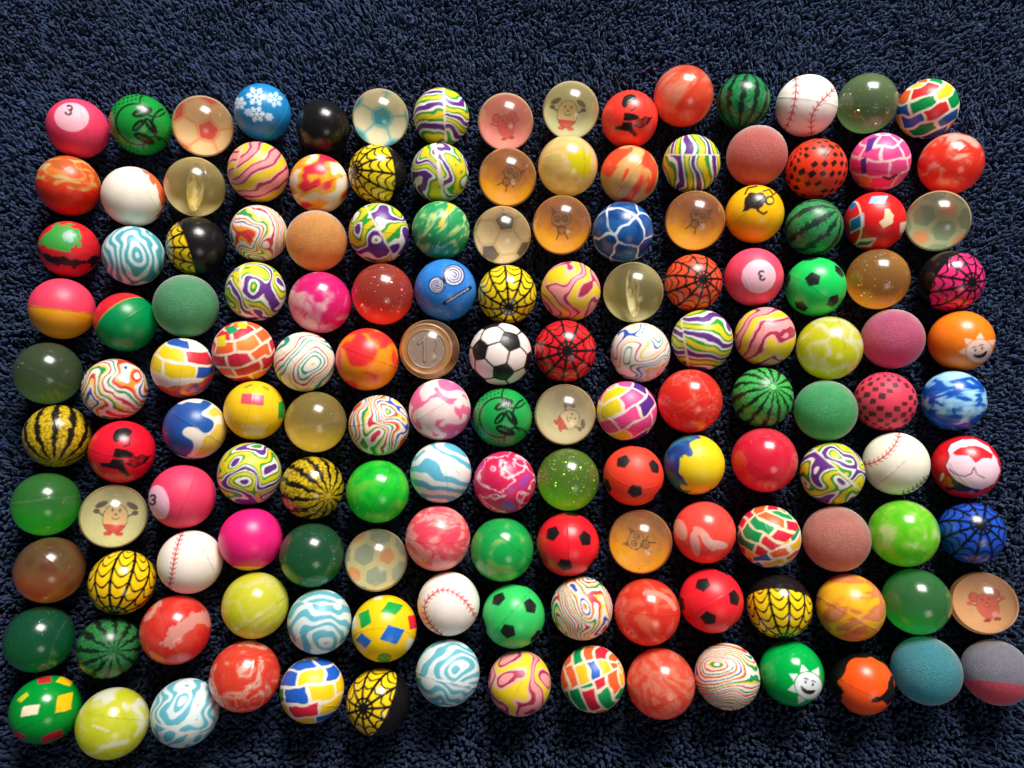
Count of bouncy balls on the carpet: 150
